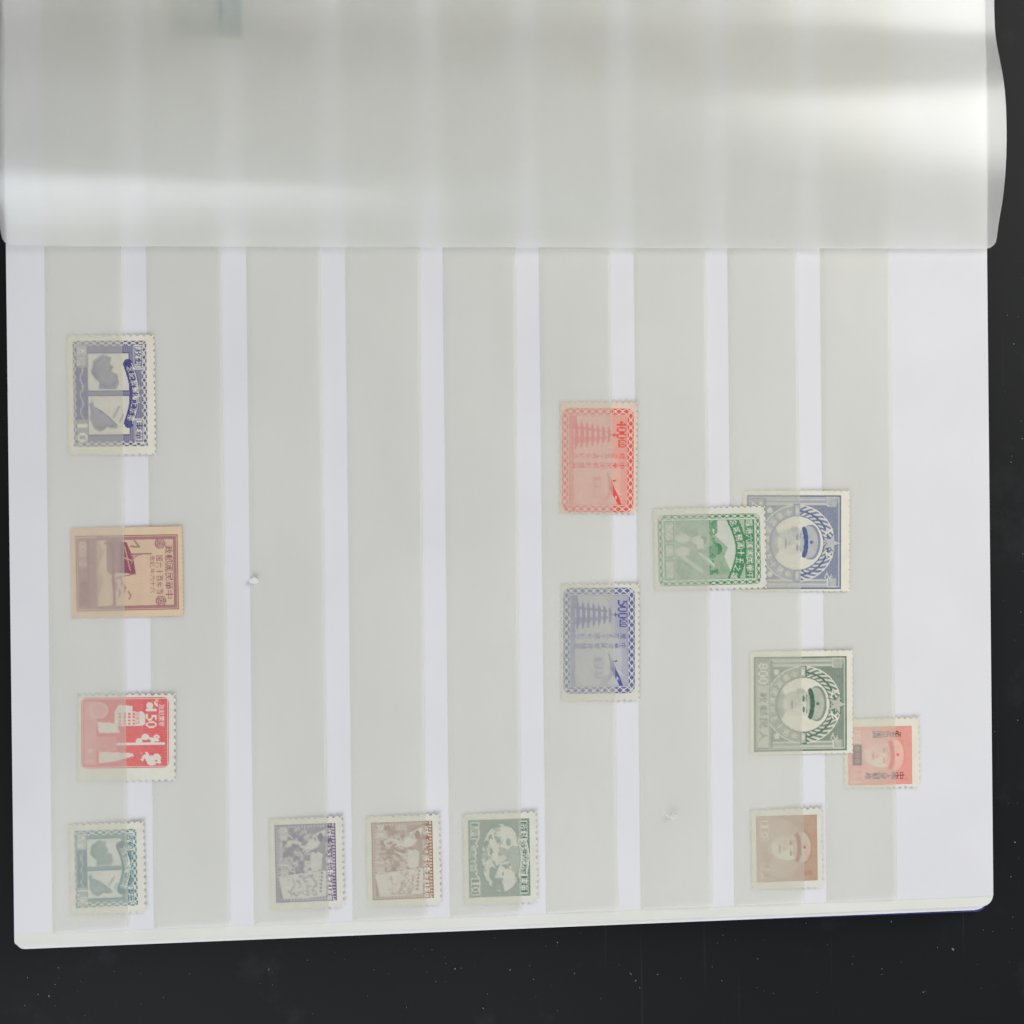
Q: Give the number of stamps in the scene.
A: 15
